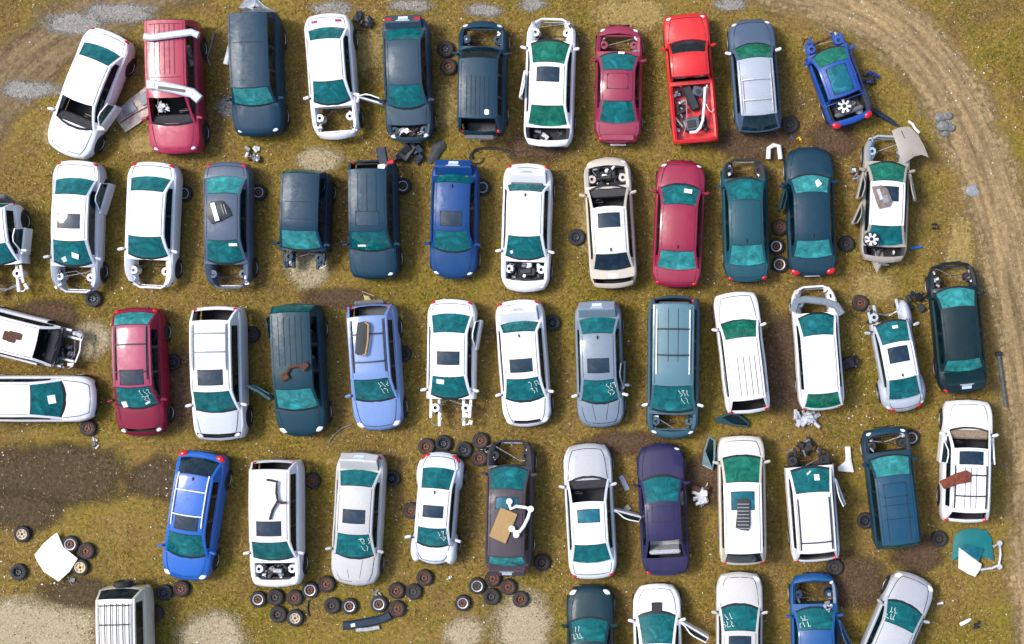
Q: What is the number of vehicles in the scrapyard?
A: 55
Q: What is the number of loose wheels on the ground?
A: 60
